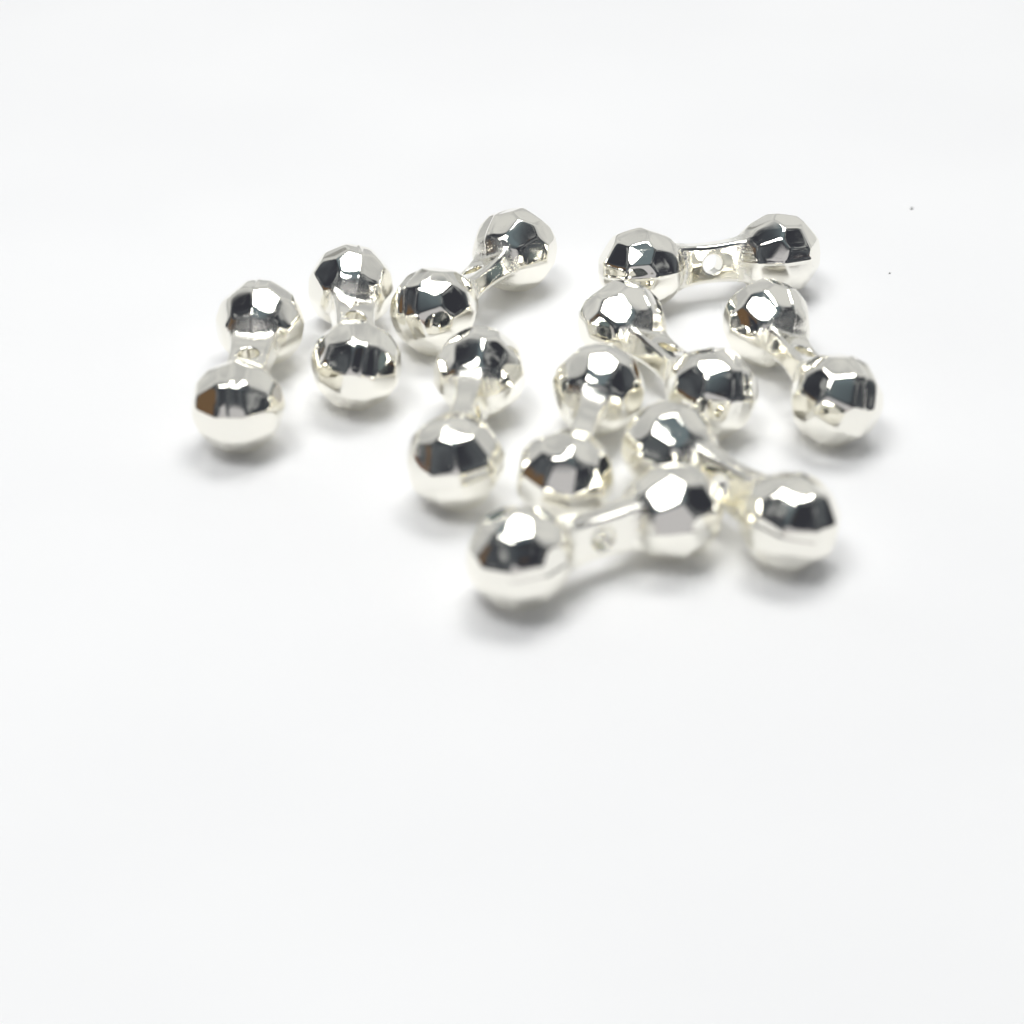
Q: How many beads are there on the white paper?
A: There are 10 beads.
